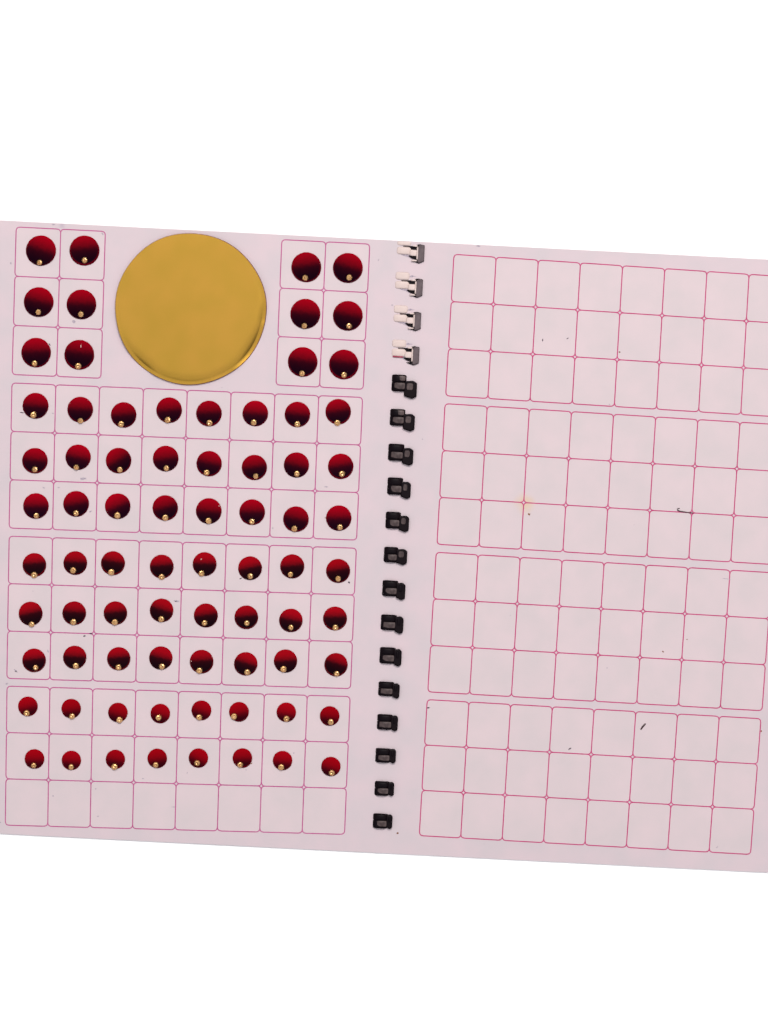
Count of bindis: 76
